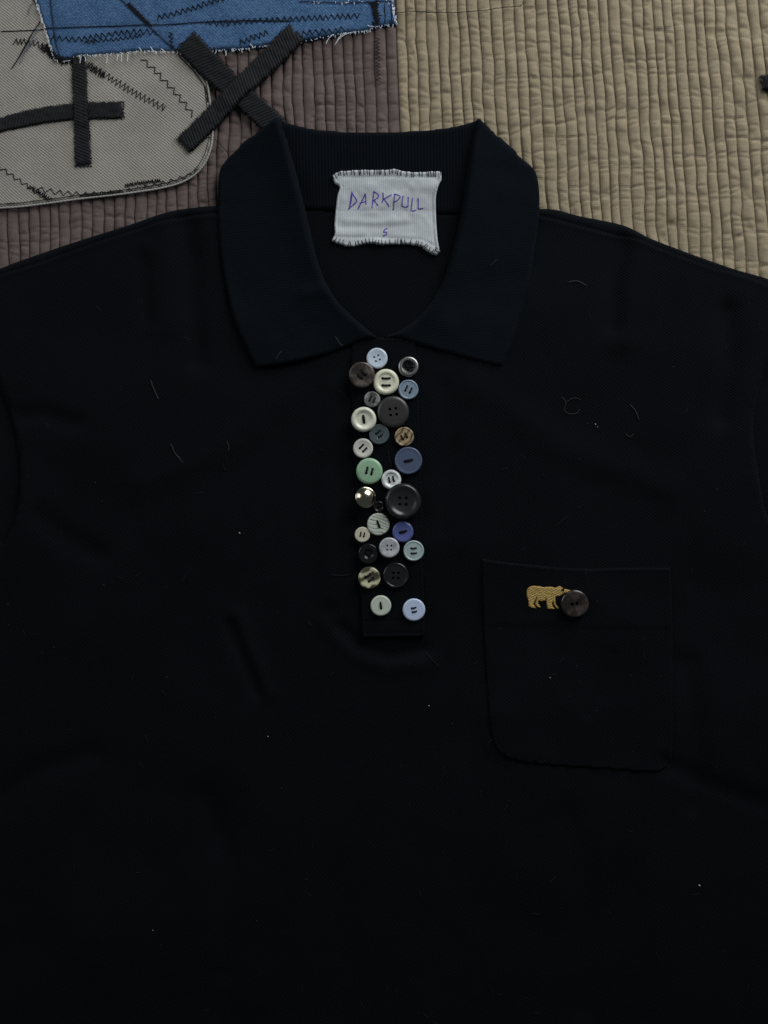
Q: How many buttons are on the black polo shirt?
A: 28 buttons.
